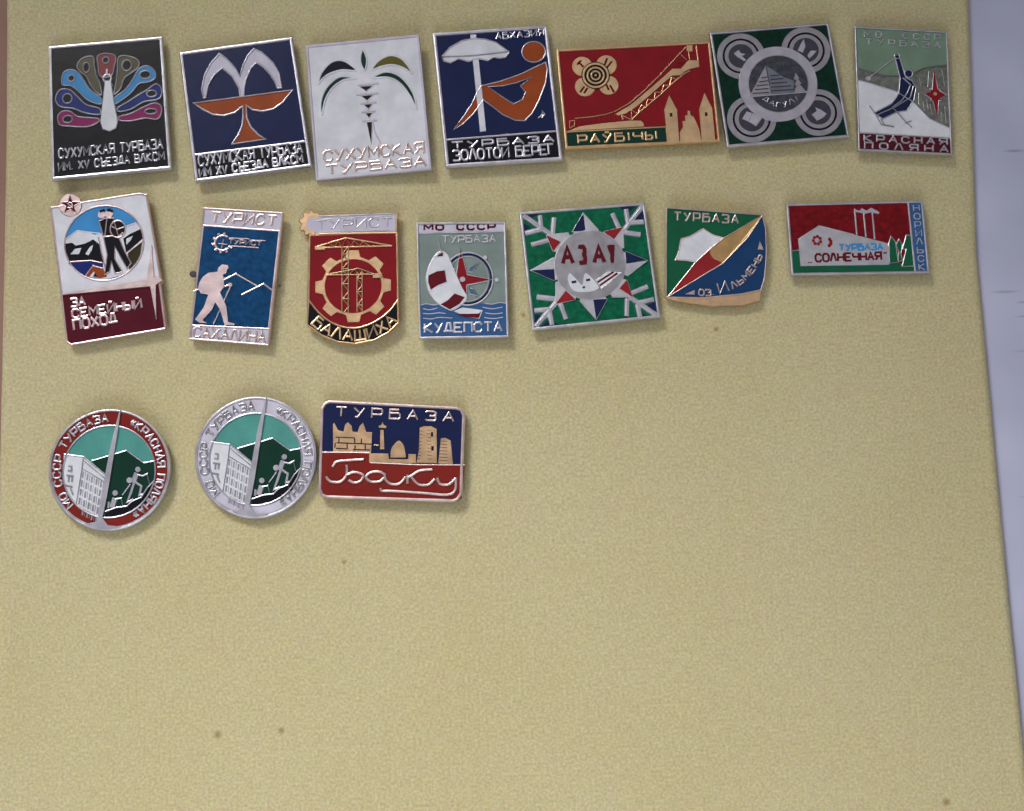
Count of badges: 17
